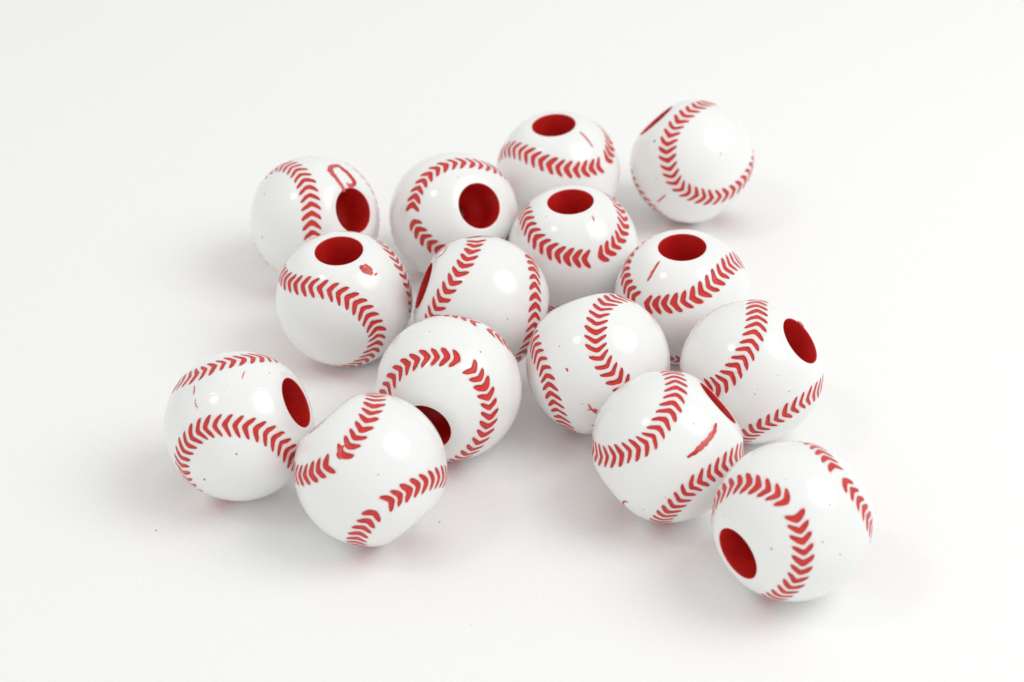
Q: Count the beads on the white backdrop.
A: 15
